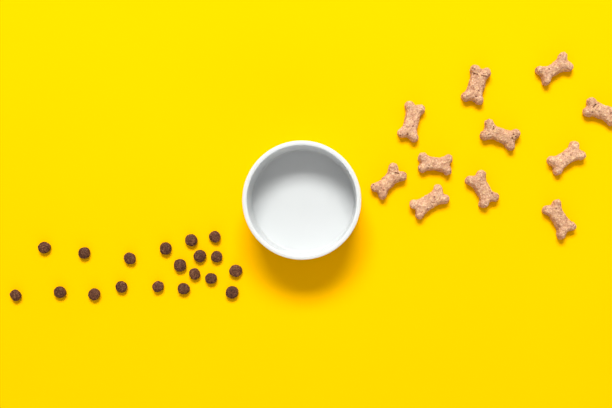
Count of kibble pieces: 19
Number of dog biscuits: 11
